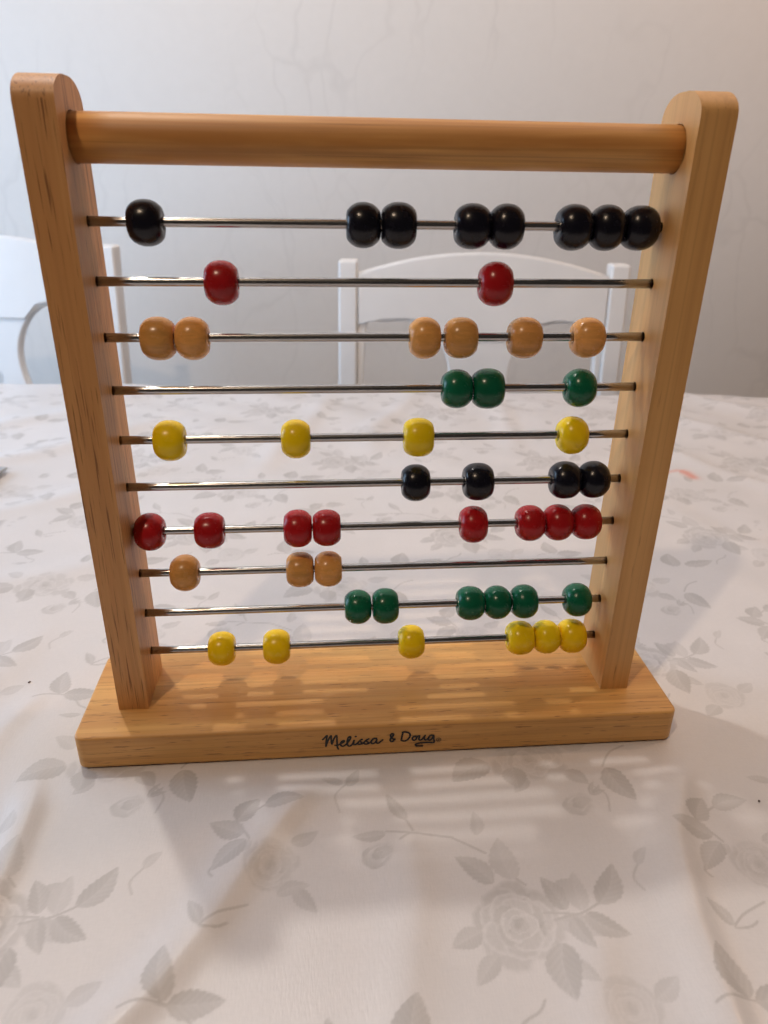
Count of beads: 50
